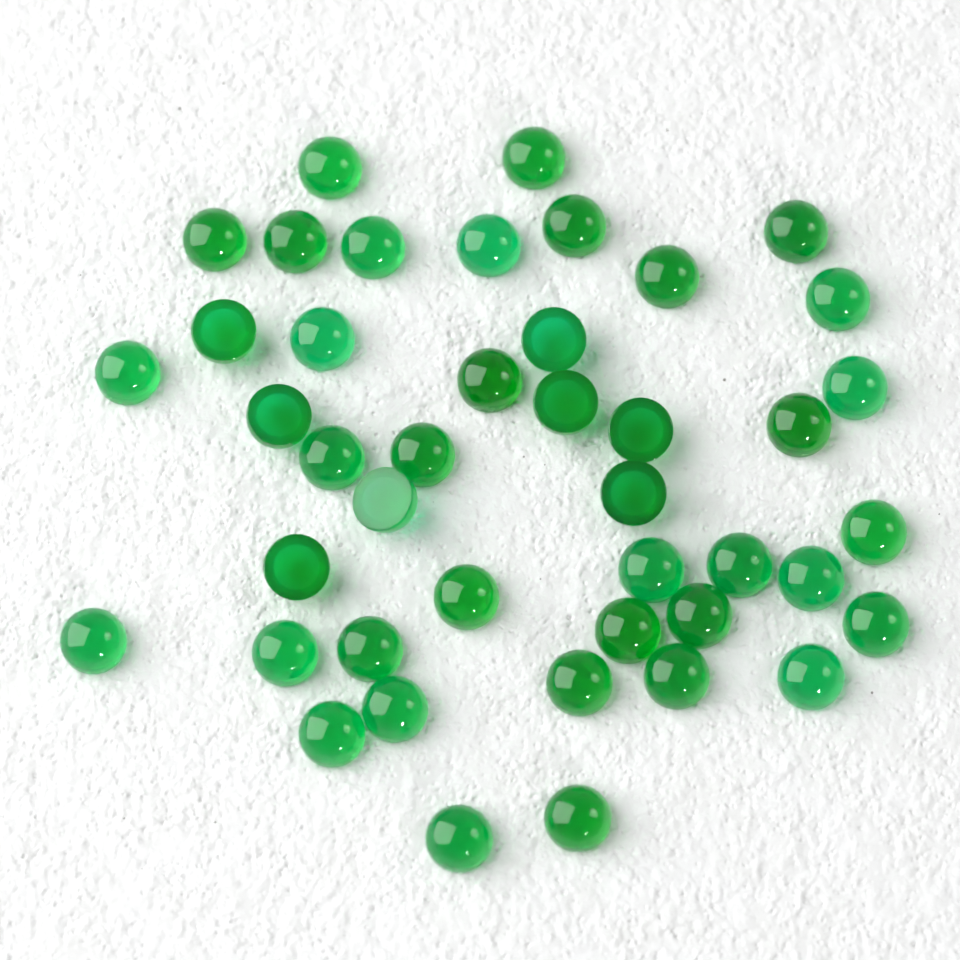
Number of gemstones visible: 43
